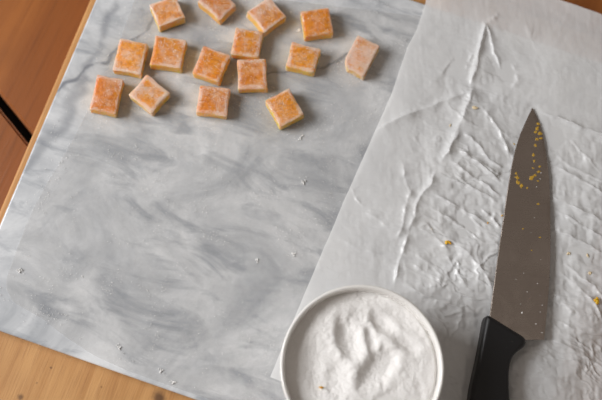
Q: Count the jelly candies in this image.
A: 15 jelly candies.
